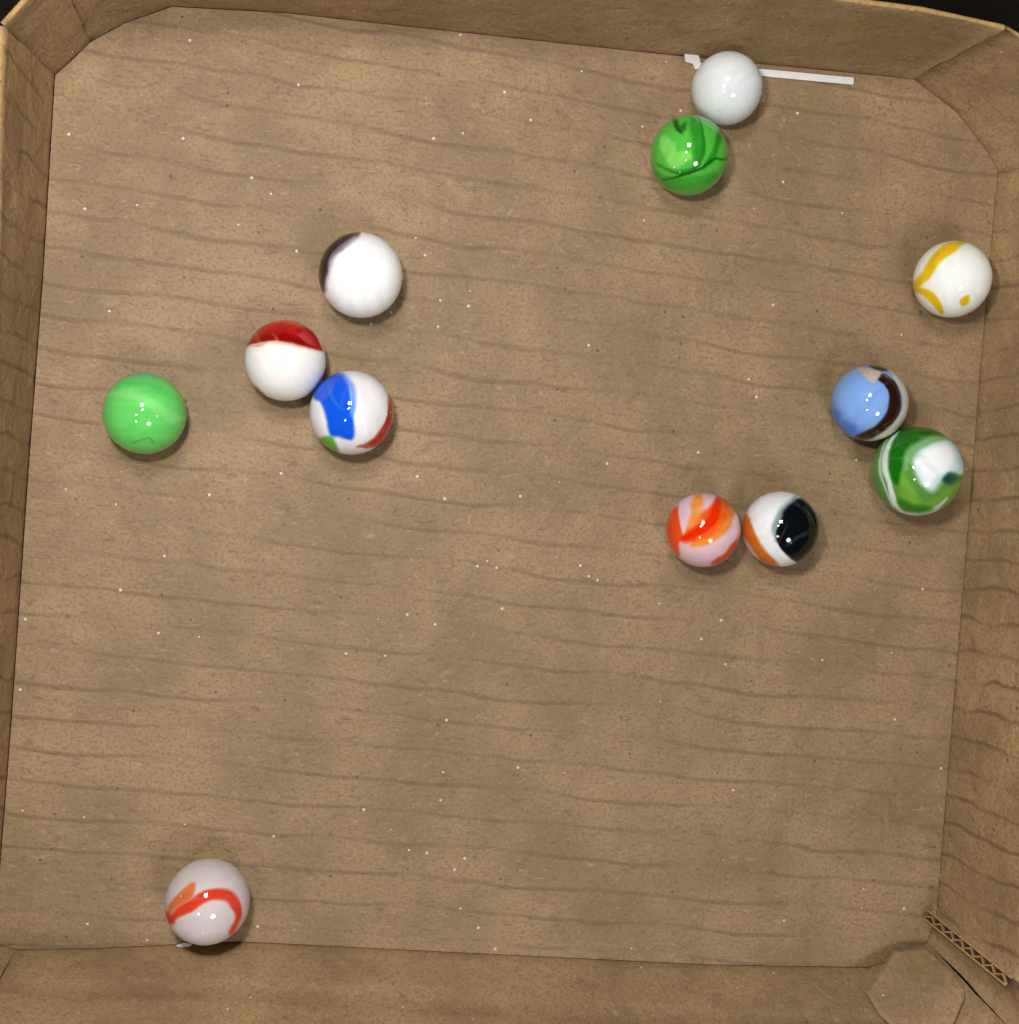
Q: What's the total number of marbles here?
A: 12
